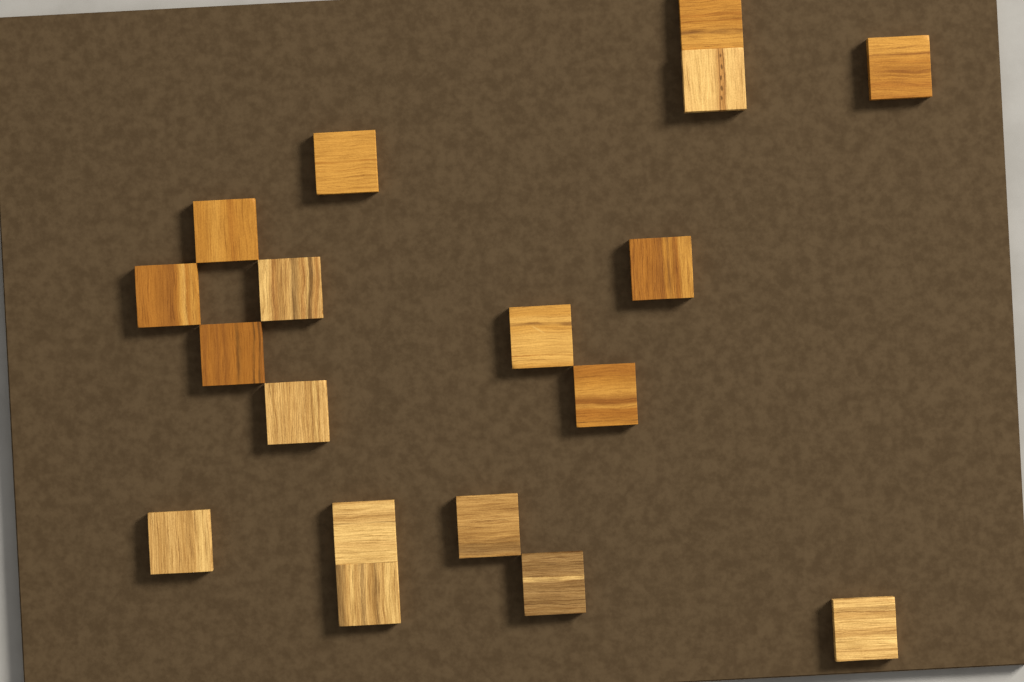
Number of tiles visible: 18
